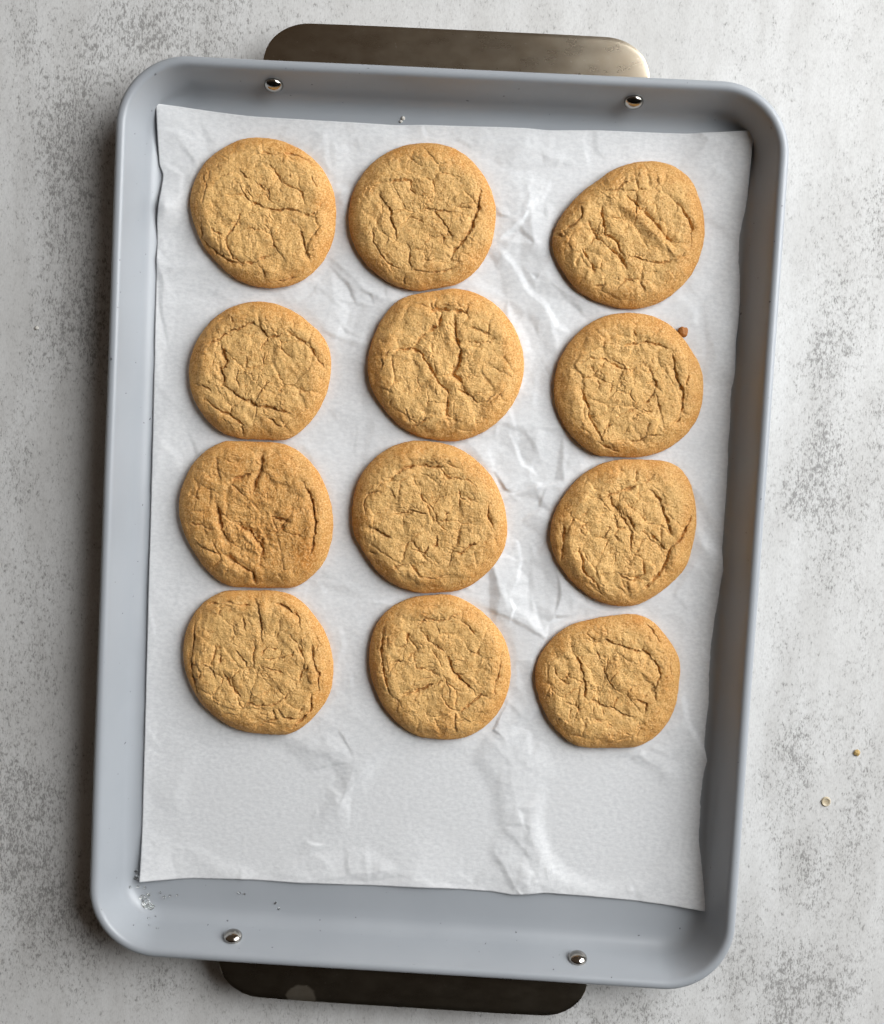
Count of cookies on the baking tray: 12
